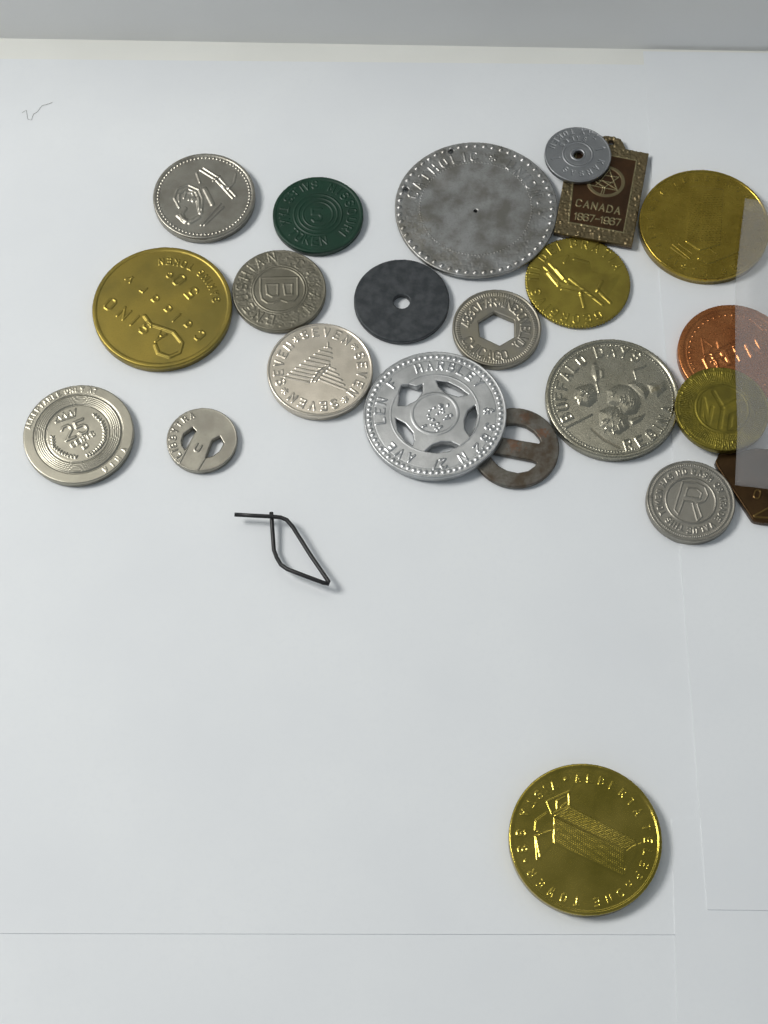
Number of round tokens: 20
